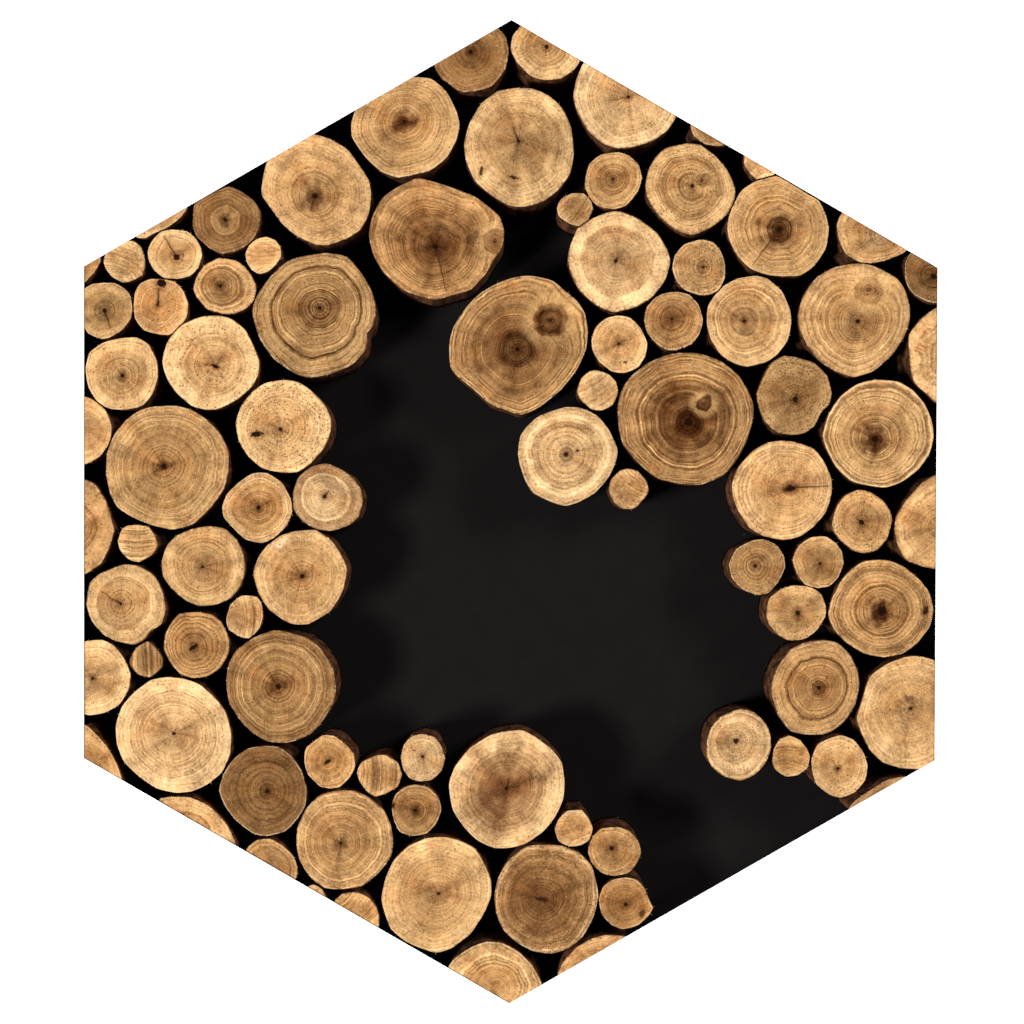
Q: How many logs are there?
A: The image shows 89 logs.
